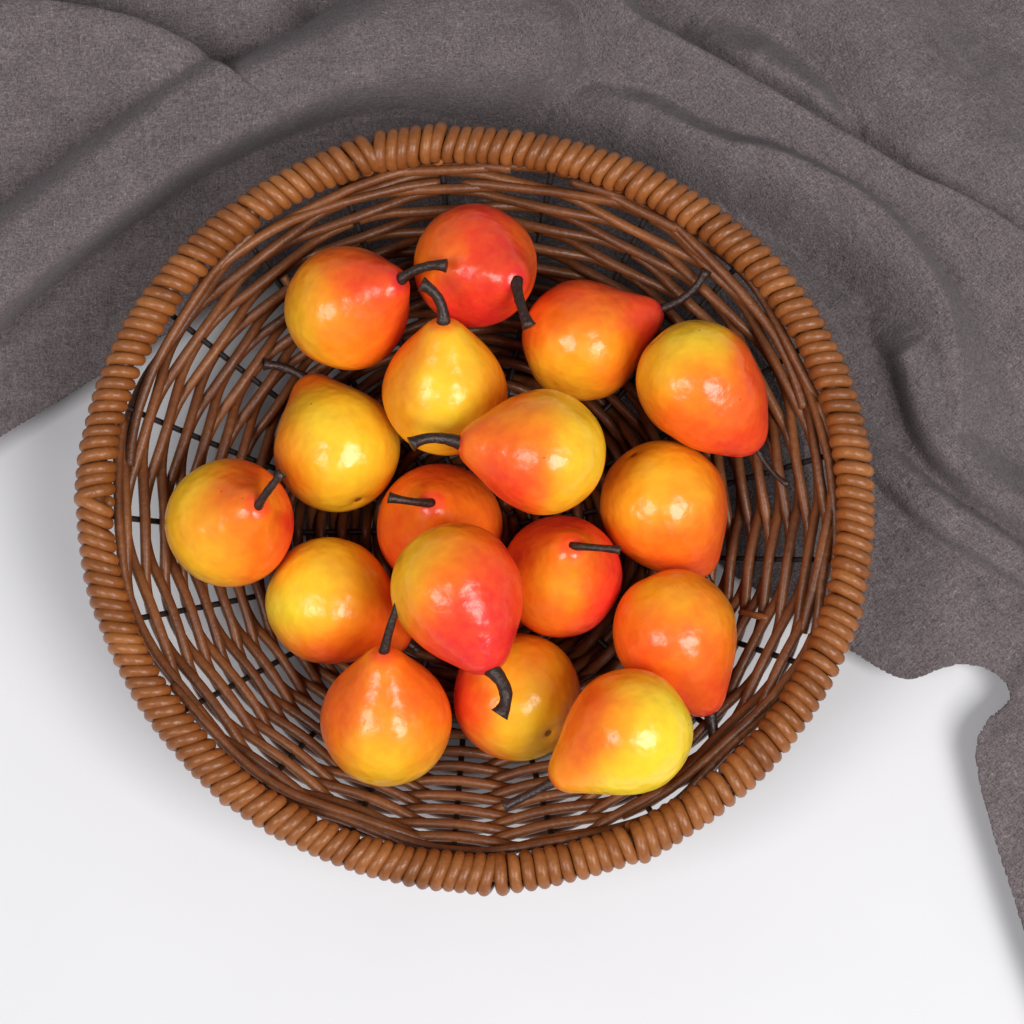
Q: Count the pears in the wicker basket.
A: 17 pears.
